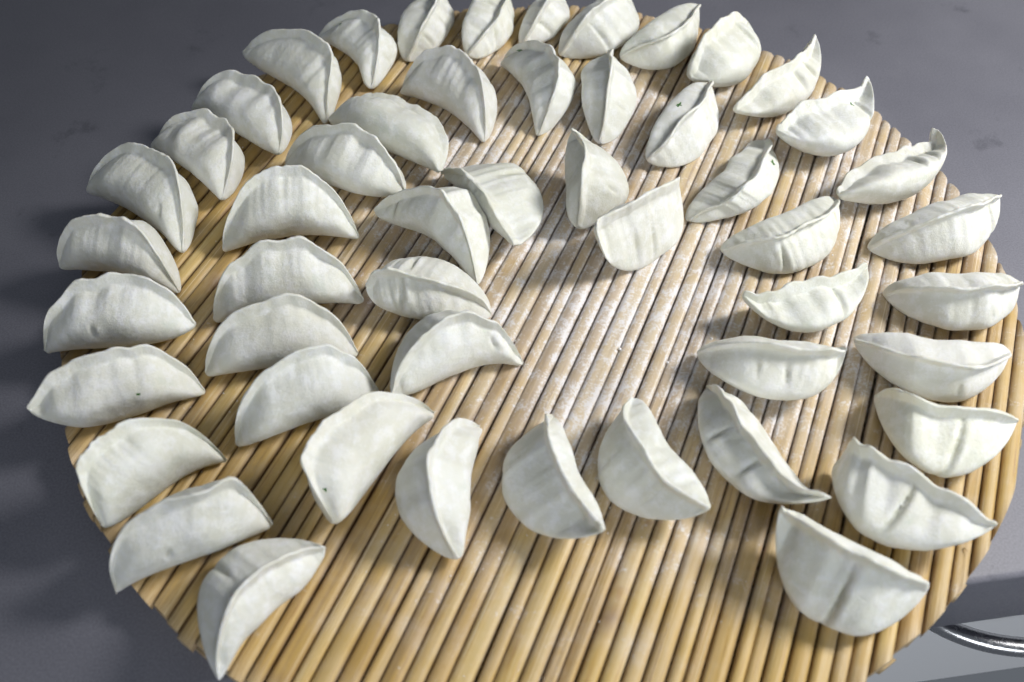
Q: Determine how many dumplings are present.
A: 51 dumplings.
